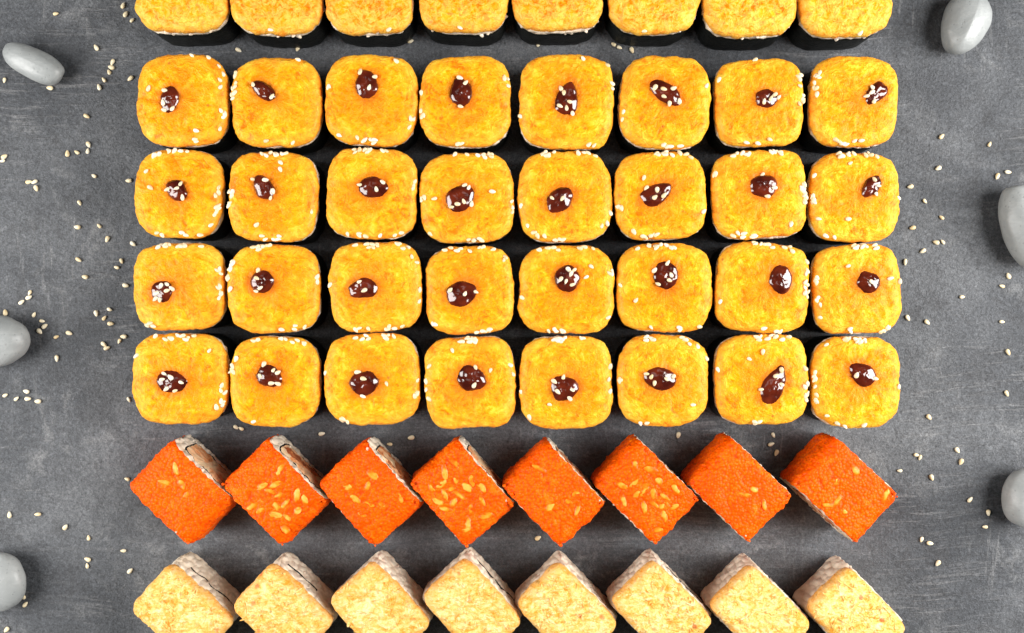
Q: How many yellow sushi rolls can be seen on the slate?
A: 40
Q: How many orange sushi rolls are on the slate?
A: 8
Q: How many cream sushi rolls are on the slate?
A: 8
